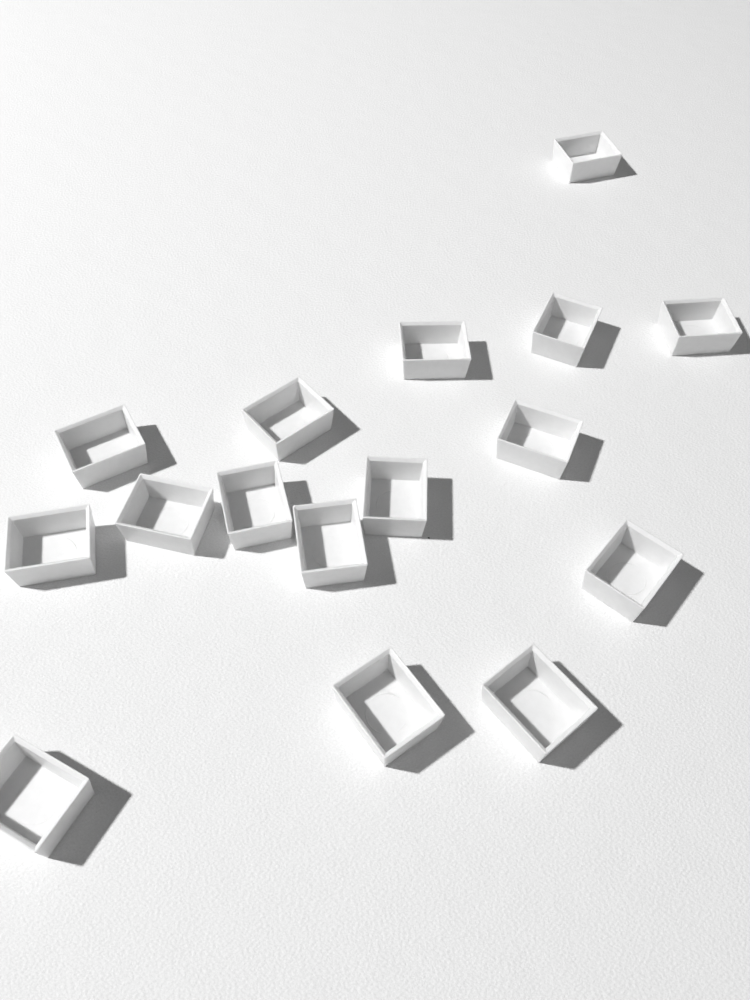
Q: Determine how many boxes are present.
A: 16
